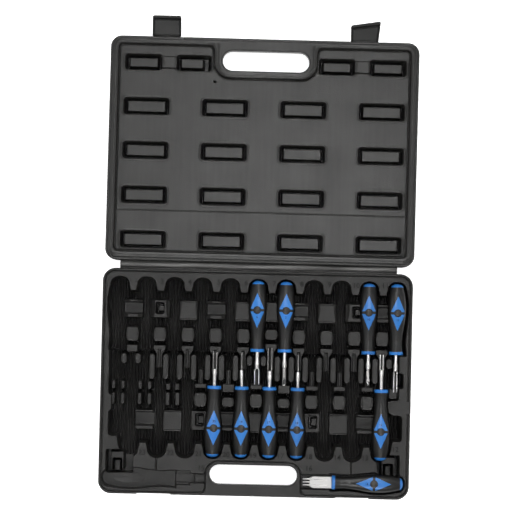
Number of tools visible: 10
